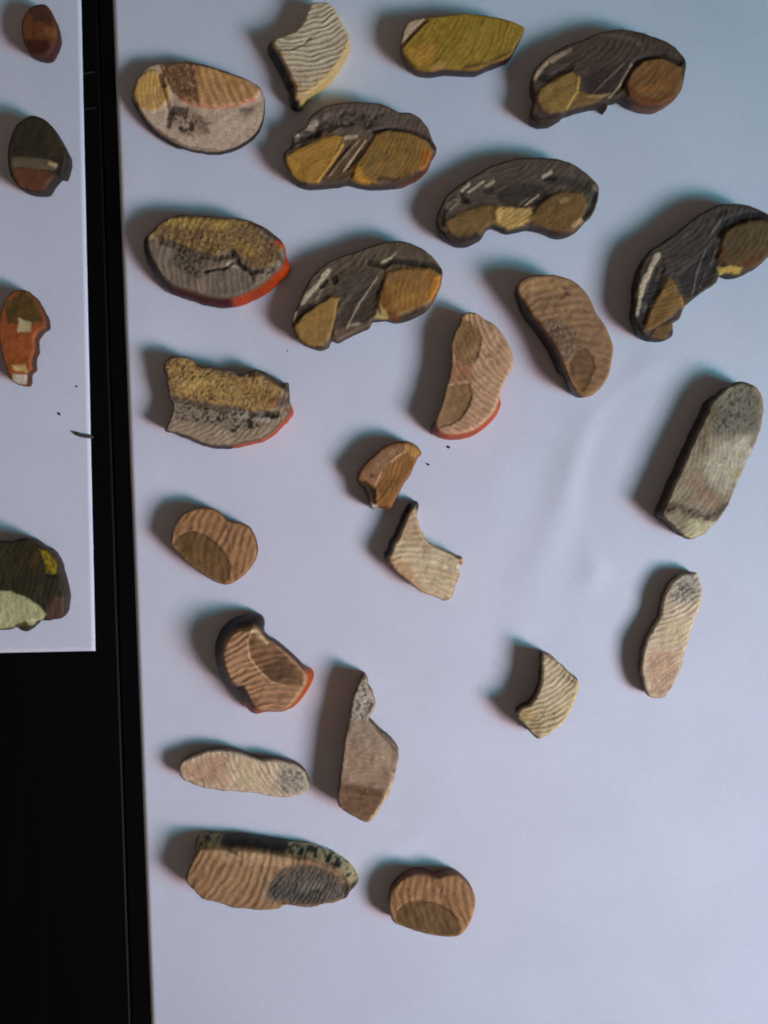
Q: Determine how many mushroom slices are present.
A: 27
